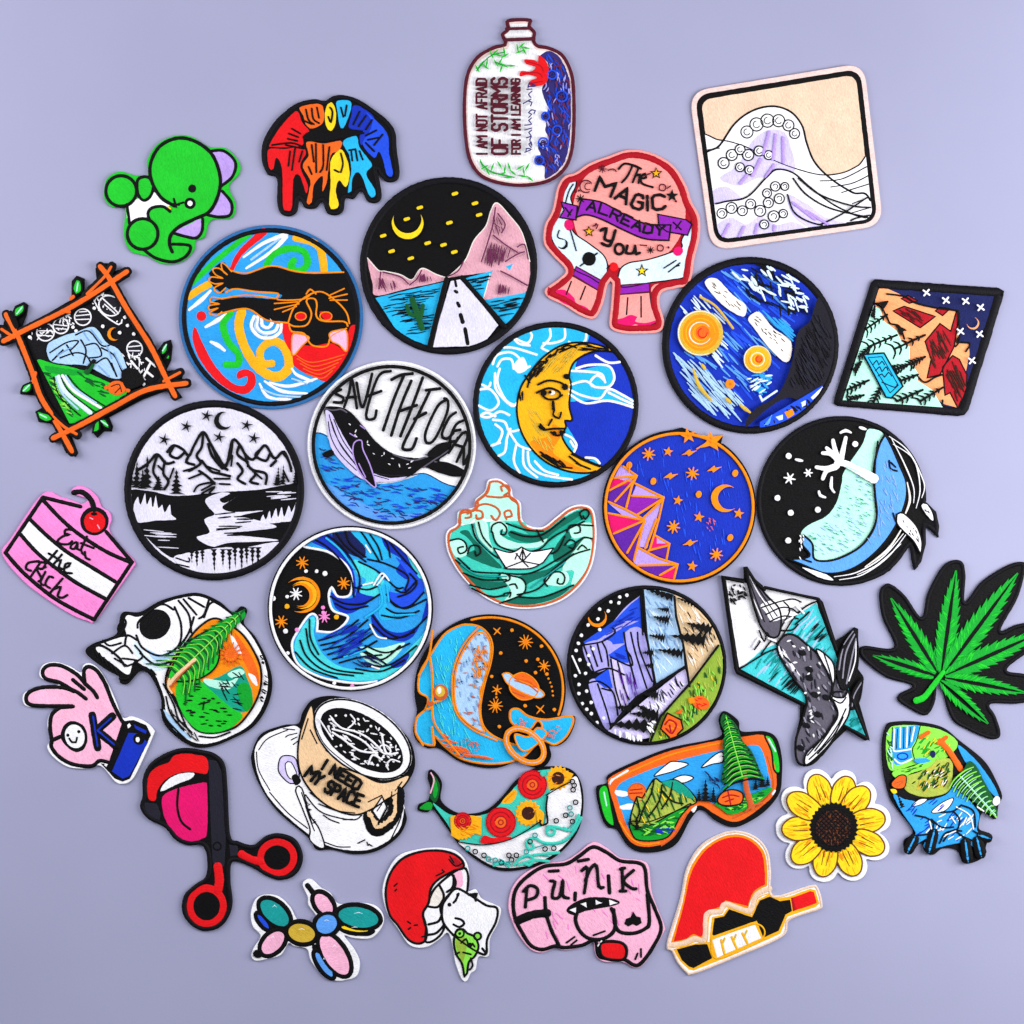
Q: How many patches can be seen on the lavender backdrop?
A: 34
